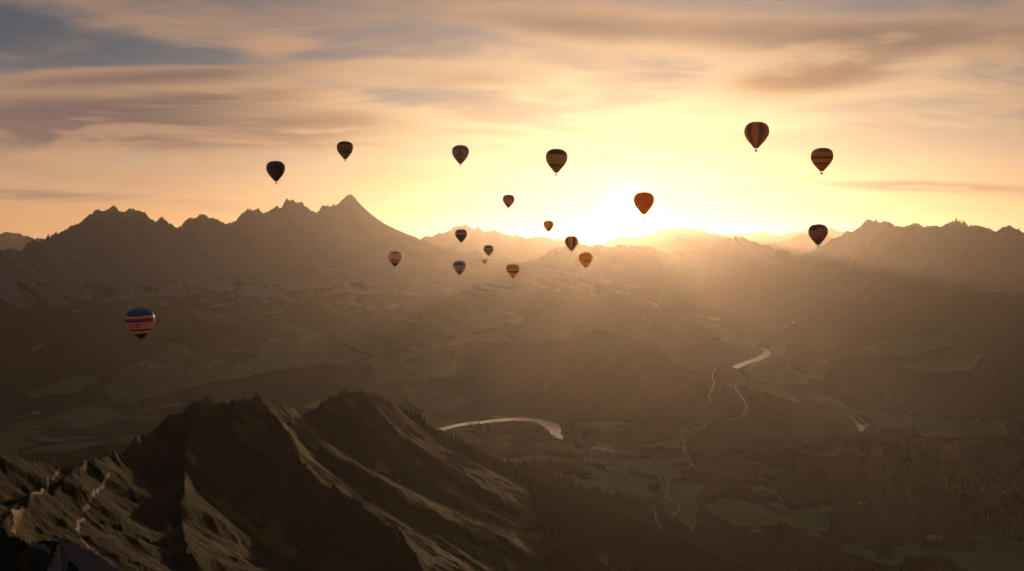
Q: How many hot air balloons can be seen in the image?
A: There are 19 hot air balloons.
